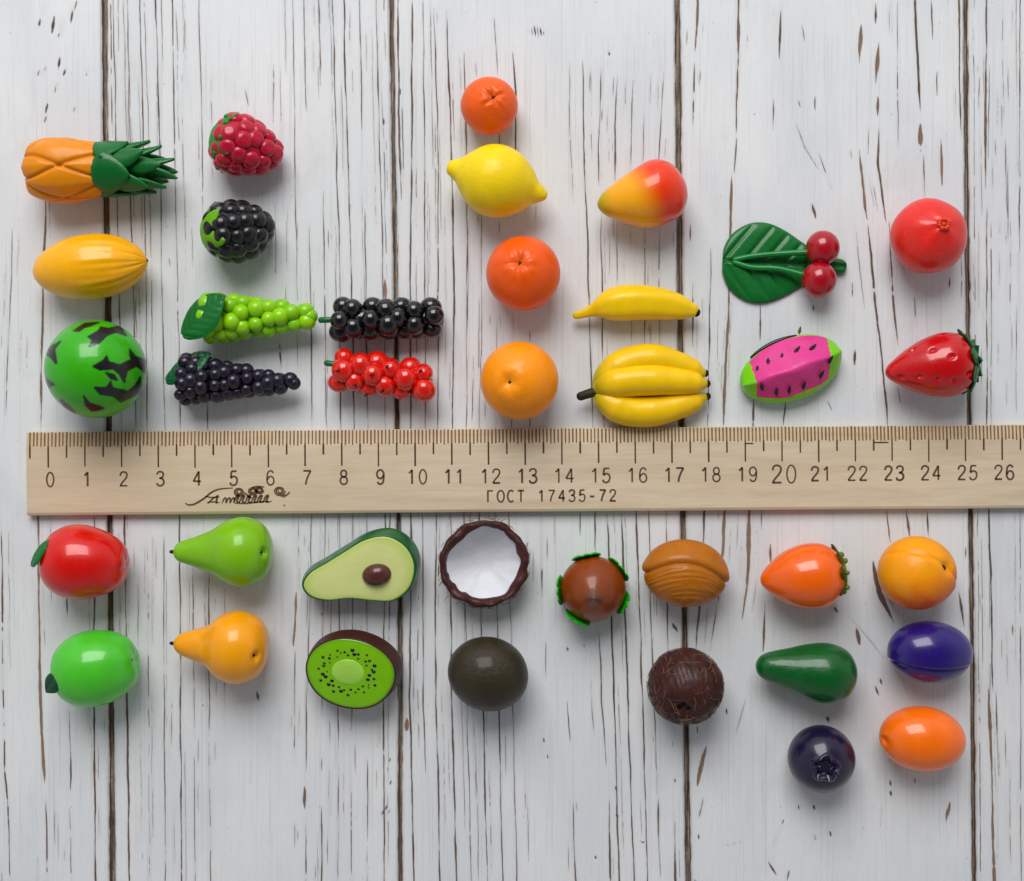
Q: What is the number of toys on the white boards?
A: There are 37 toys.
